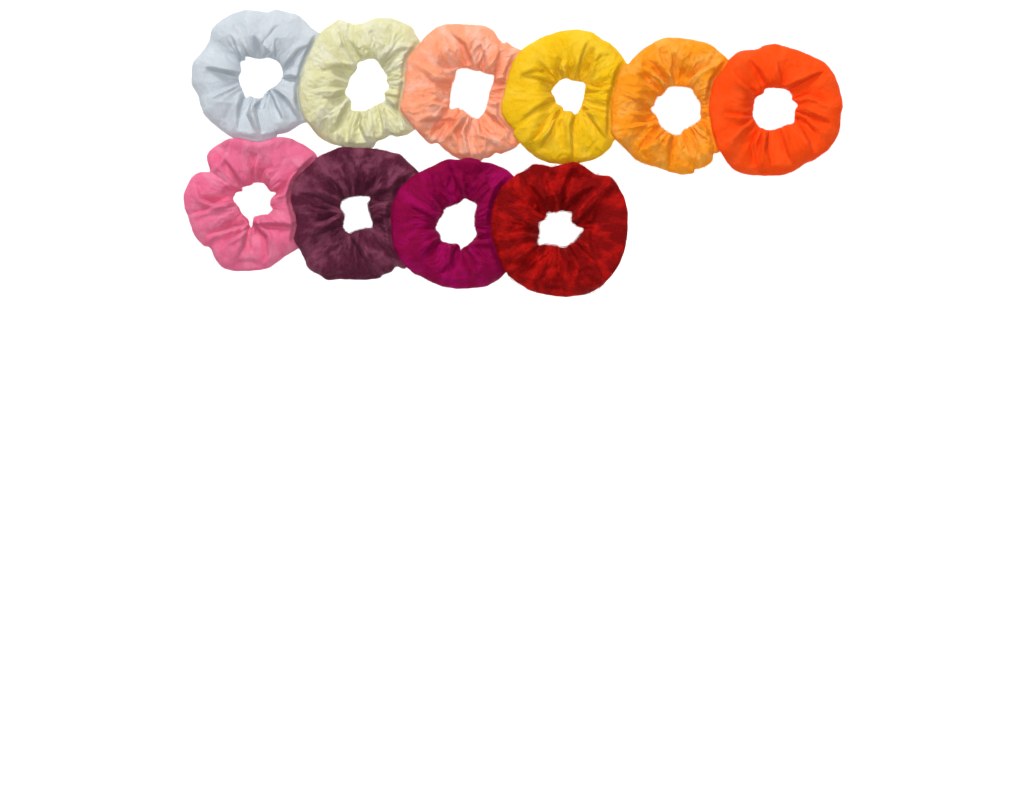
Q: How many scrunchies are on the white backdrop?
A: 10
